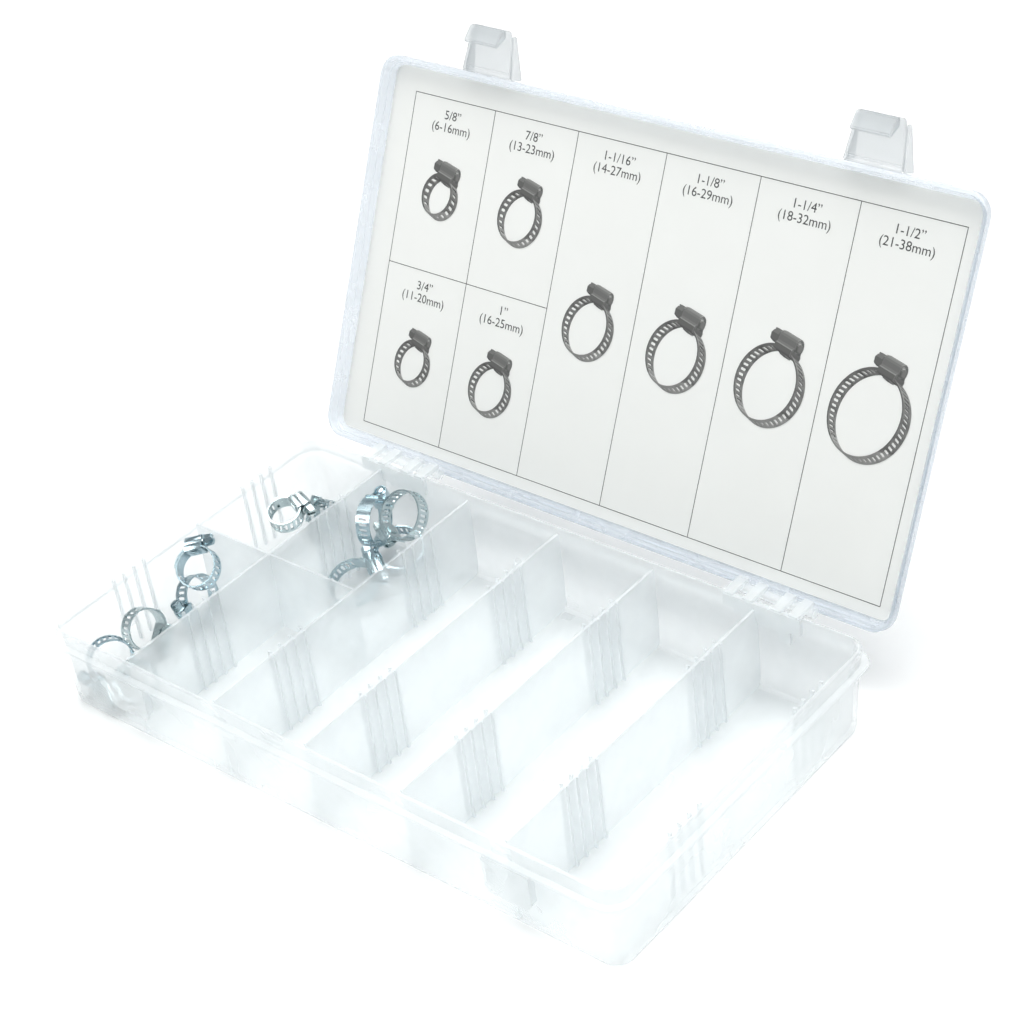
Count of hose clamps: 11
